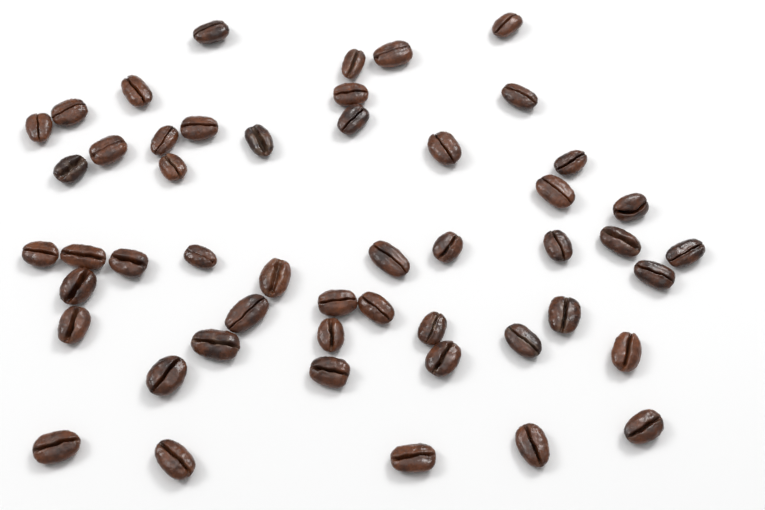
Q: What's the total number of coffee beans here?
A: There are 50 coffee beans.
